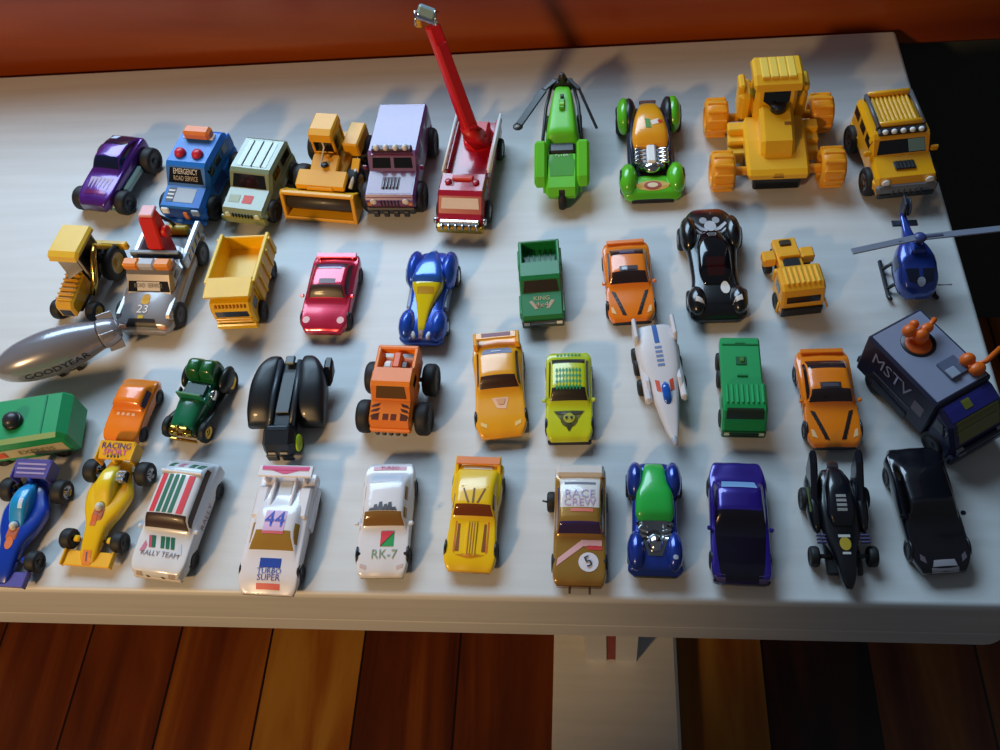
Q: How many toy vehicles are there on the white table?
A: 43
